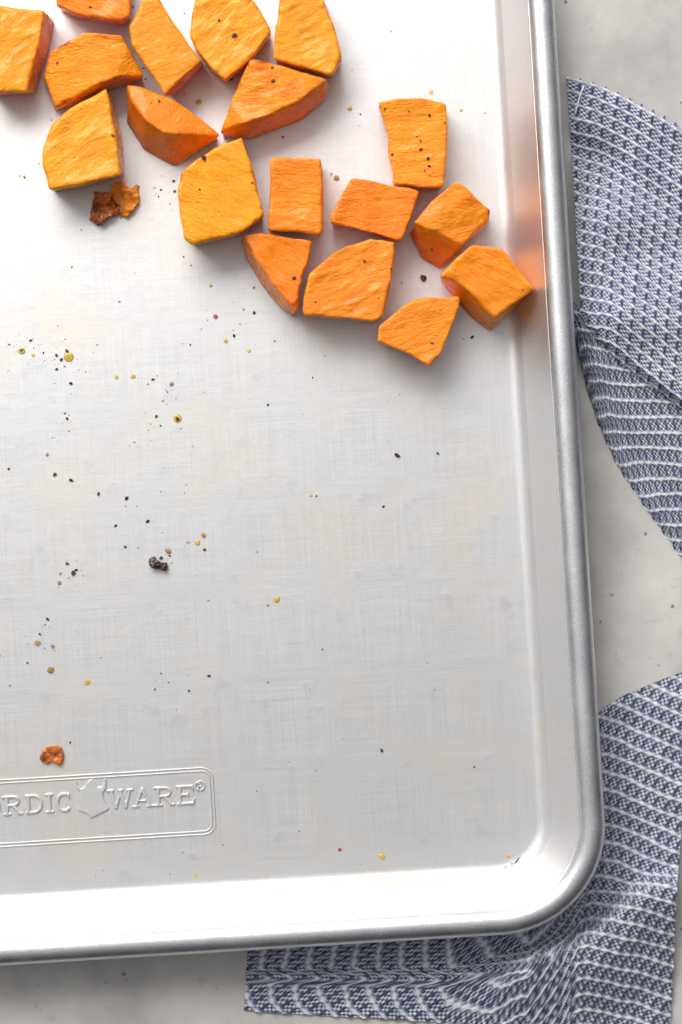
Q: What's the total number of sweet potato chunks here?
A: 18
